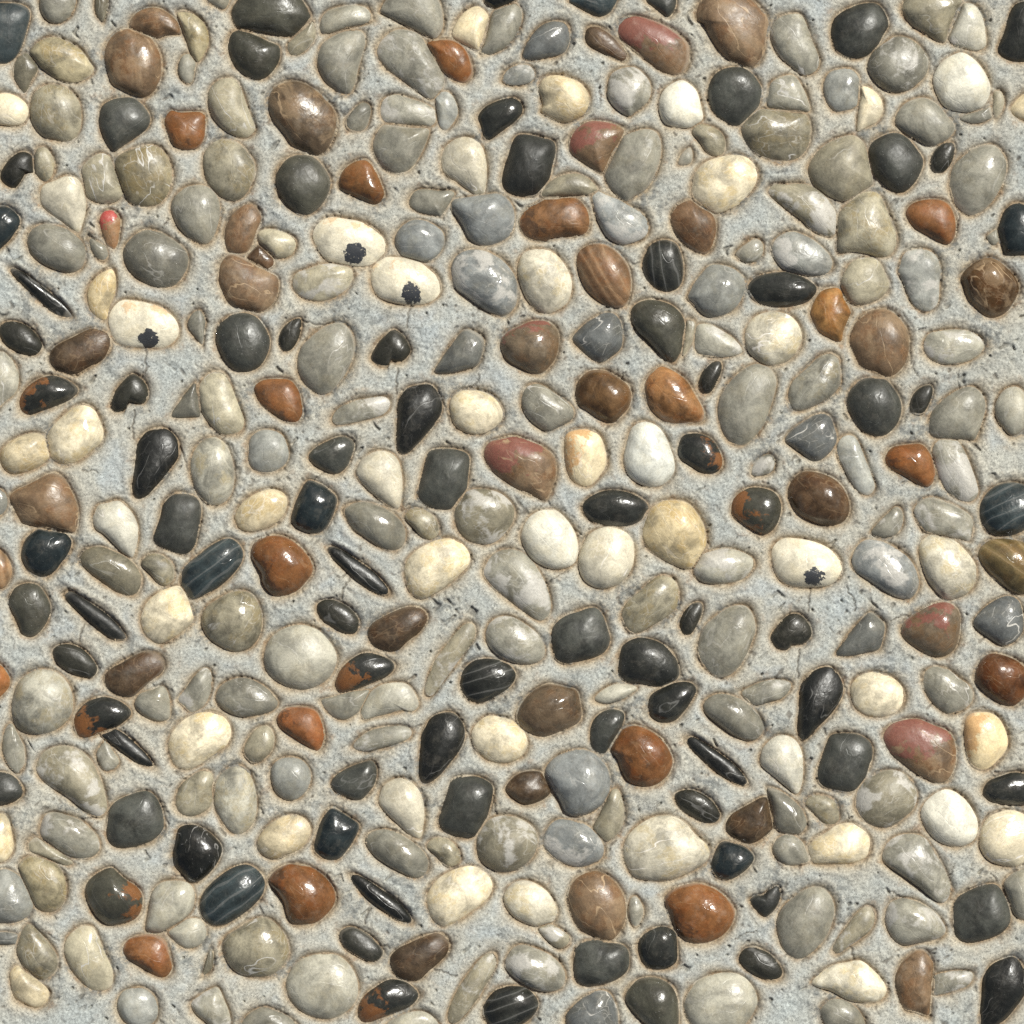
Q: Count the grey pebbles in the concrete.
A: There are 158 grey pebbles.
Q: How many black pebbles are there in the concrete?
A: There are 84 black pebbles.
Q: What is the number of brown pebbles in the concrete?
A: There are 50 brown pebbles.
